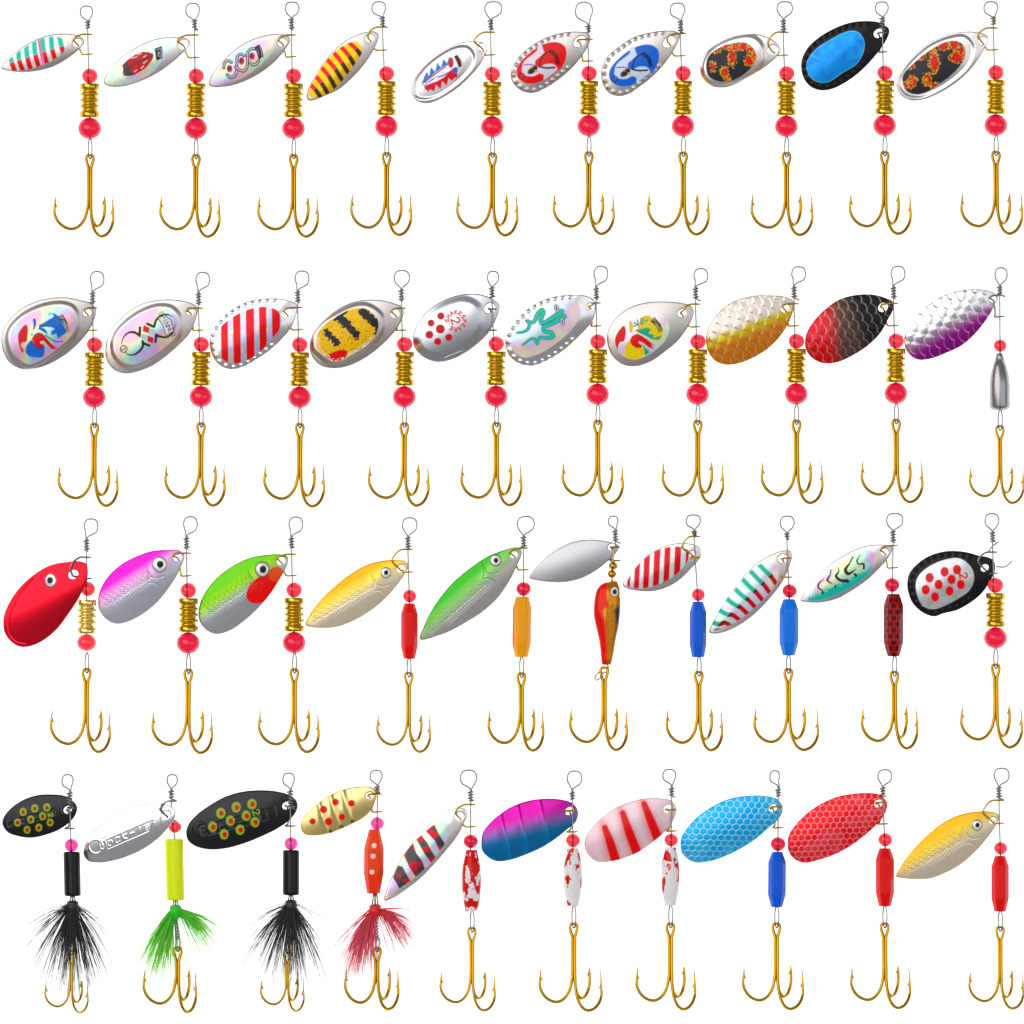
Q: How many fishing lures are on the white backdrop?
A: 40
